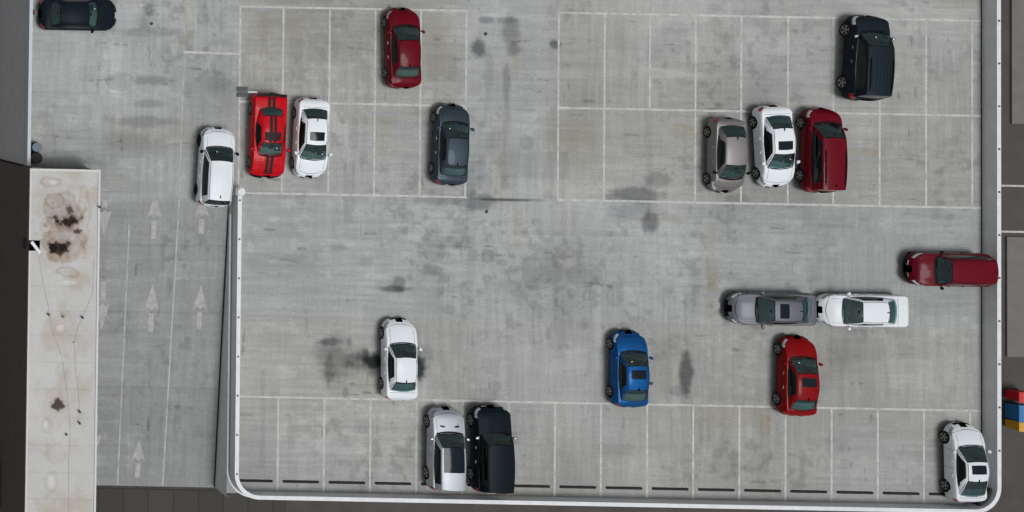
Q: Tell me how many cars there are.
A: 19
